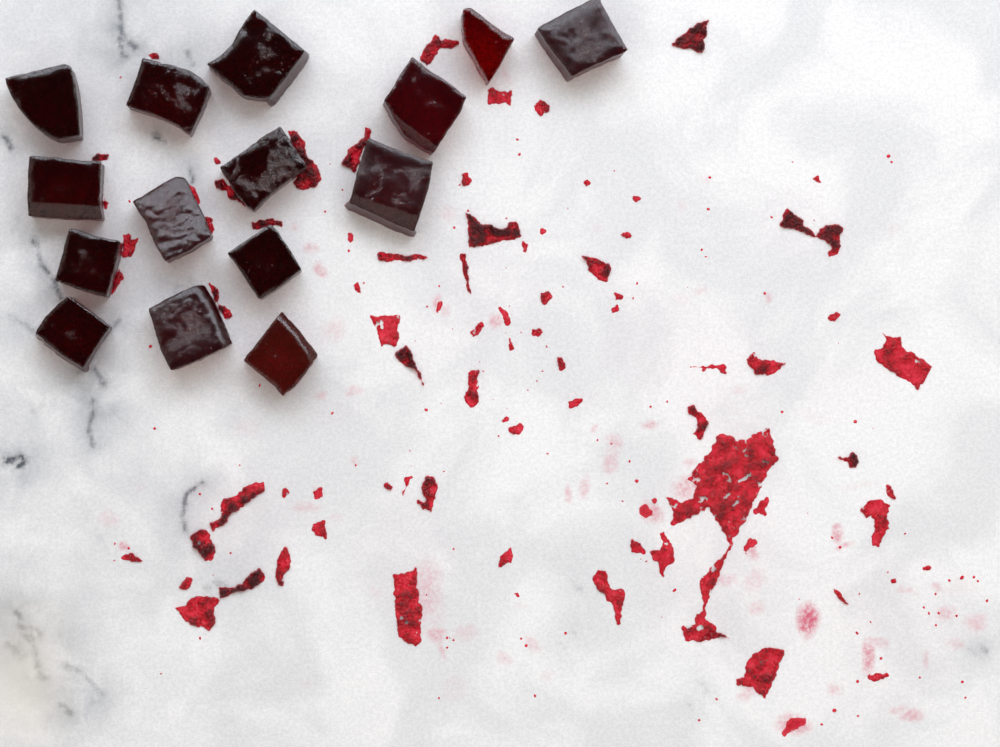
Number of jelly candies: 15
